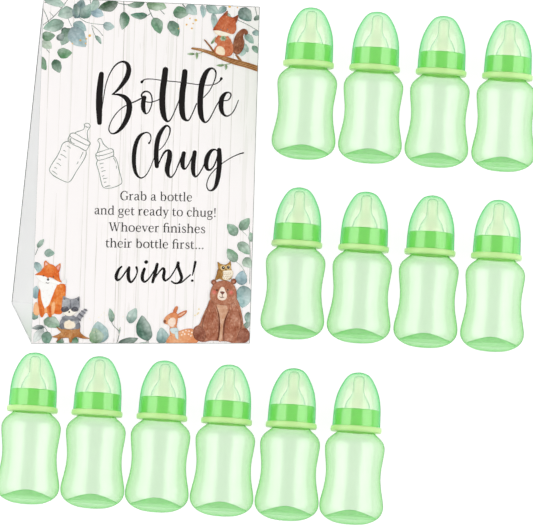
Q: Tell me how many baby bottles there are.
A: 14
